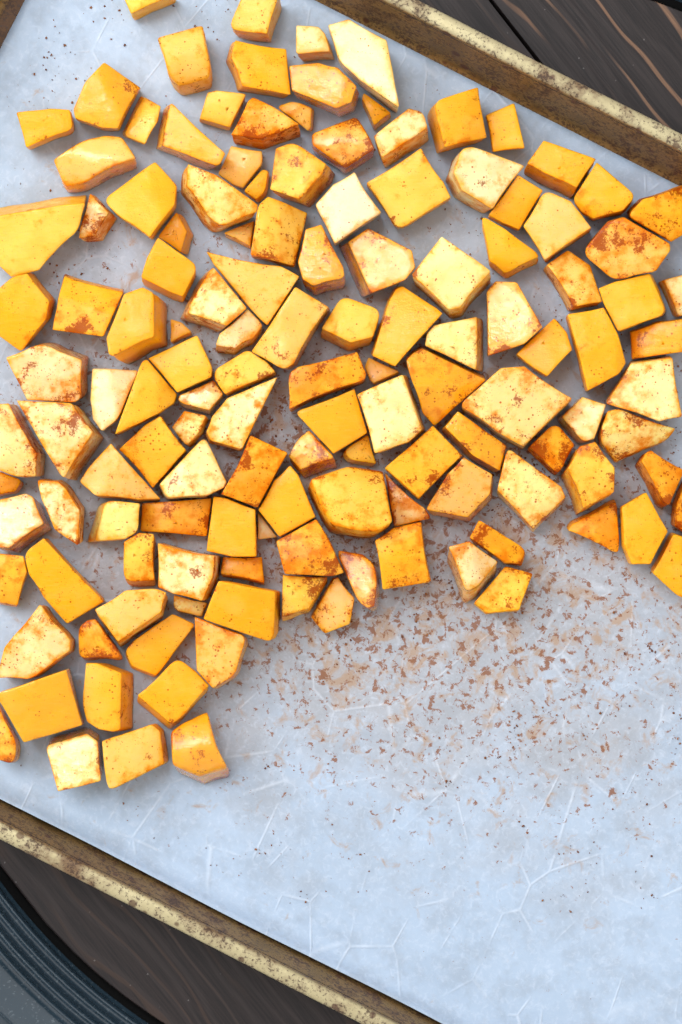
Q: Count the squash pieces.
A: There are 135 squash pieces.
